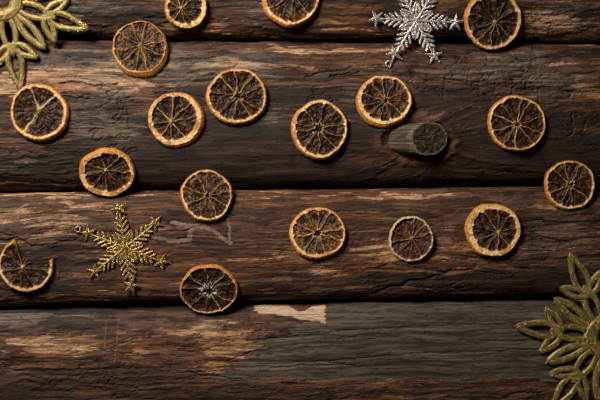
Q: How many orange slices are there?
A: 18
